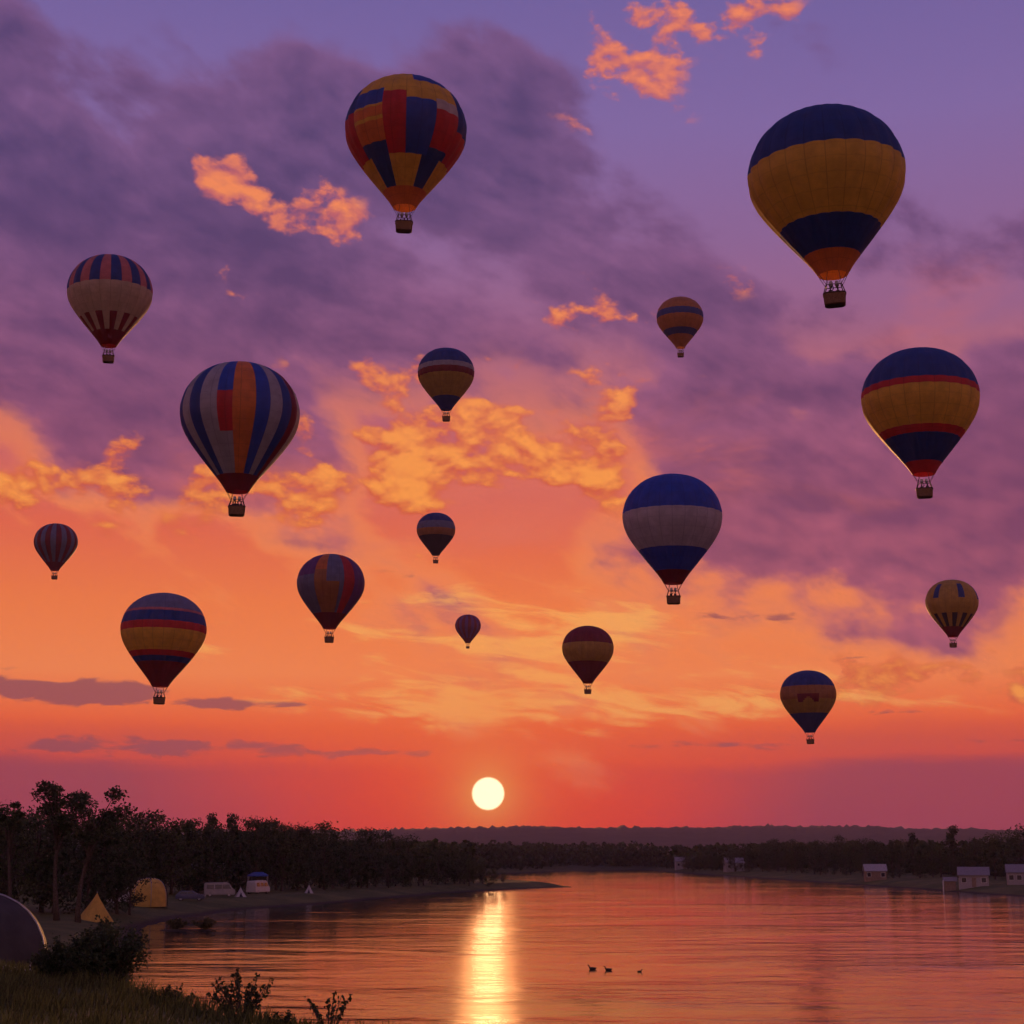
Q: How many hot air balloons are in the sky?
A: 16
